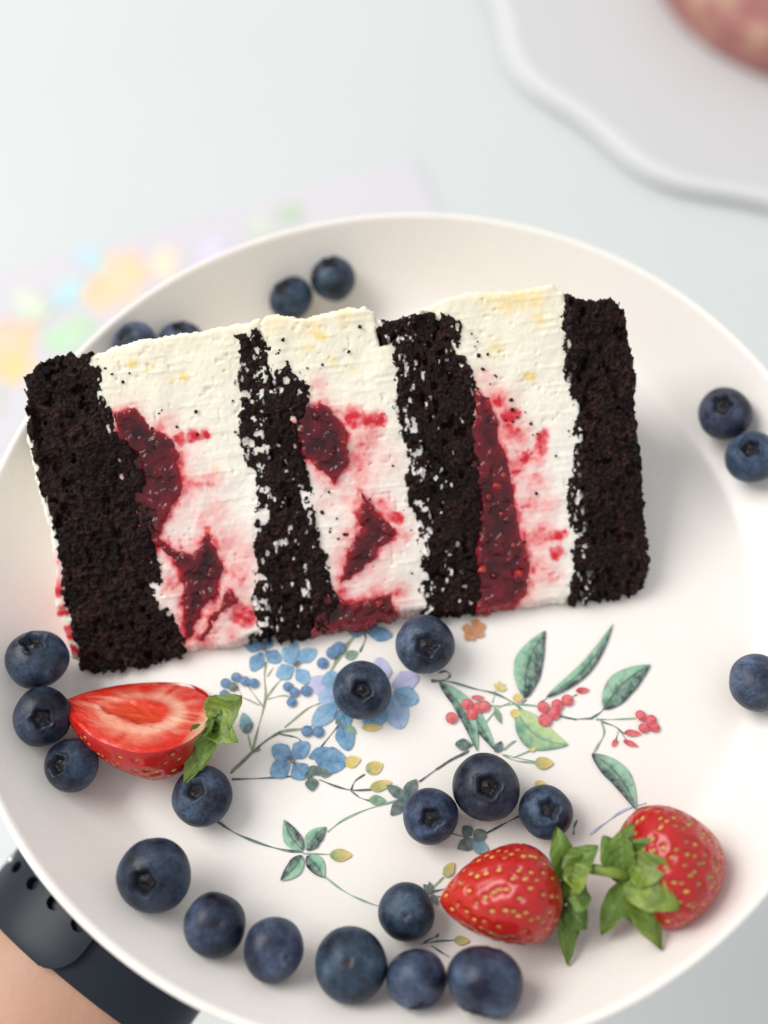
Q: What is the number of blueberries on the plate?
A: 23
